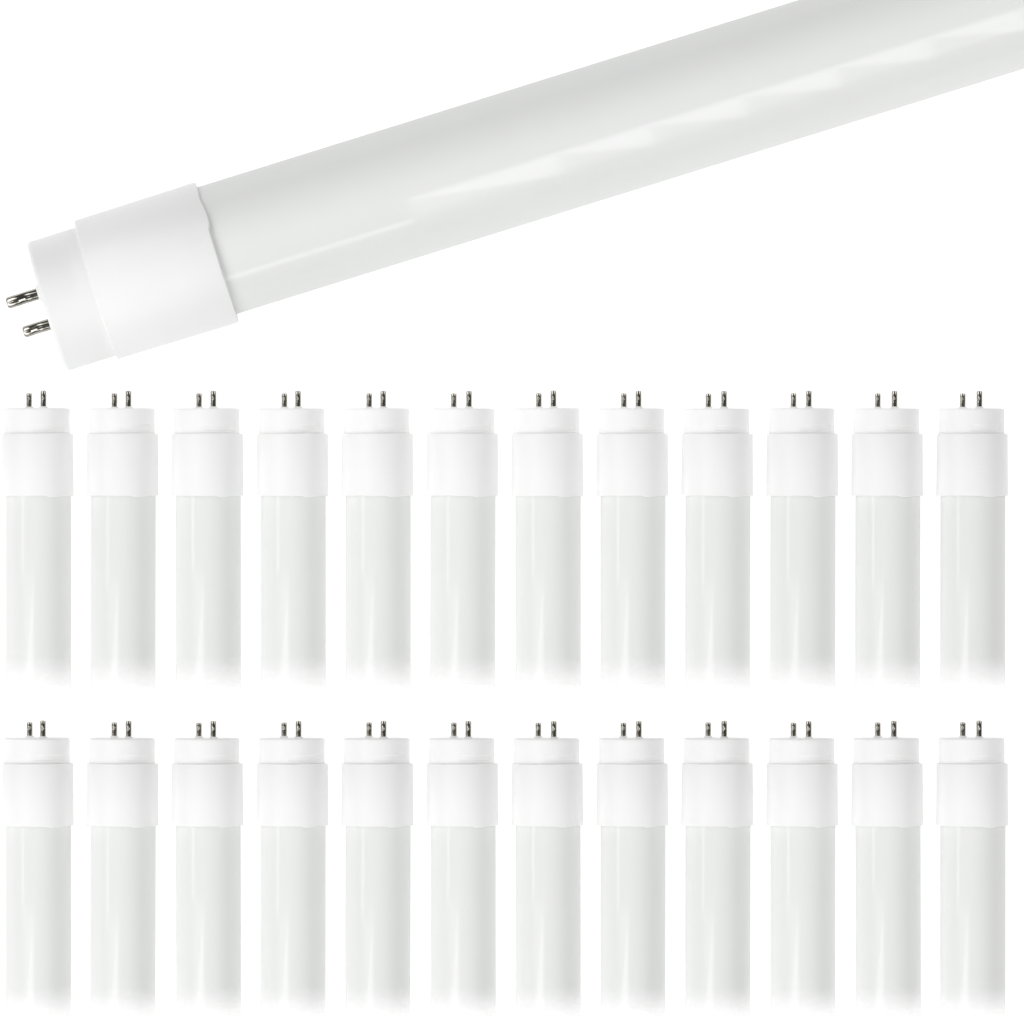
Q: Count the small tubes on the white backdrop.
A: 24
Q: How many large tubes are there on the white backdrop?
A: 1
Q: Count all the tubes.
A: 25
